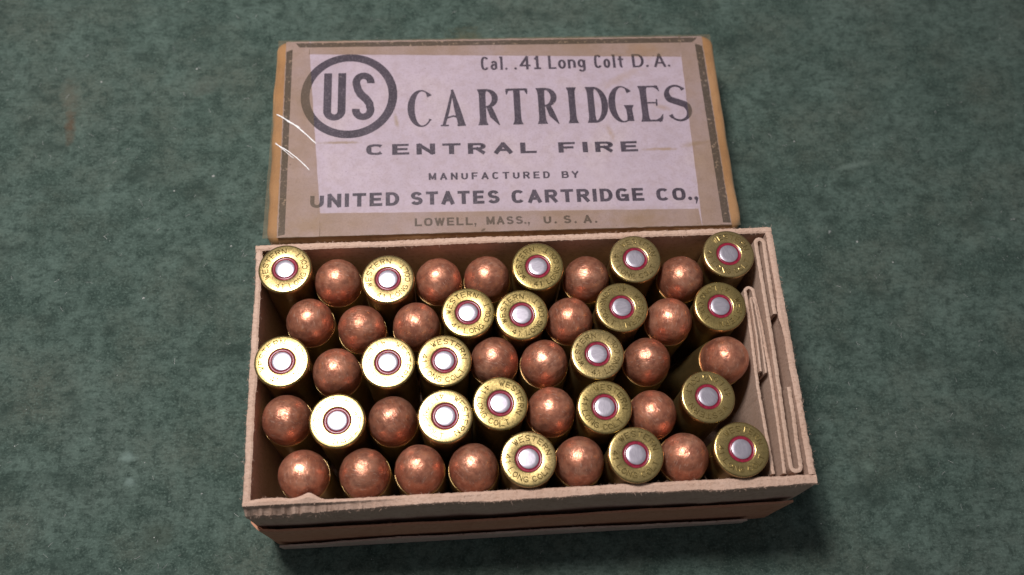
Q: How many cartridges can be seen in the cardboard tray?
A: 46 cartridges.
